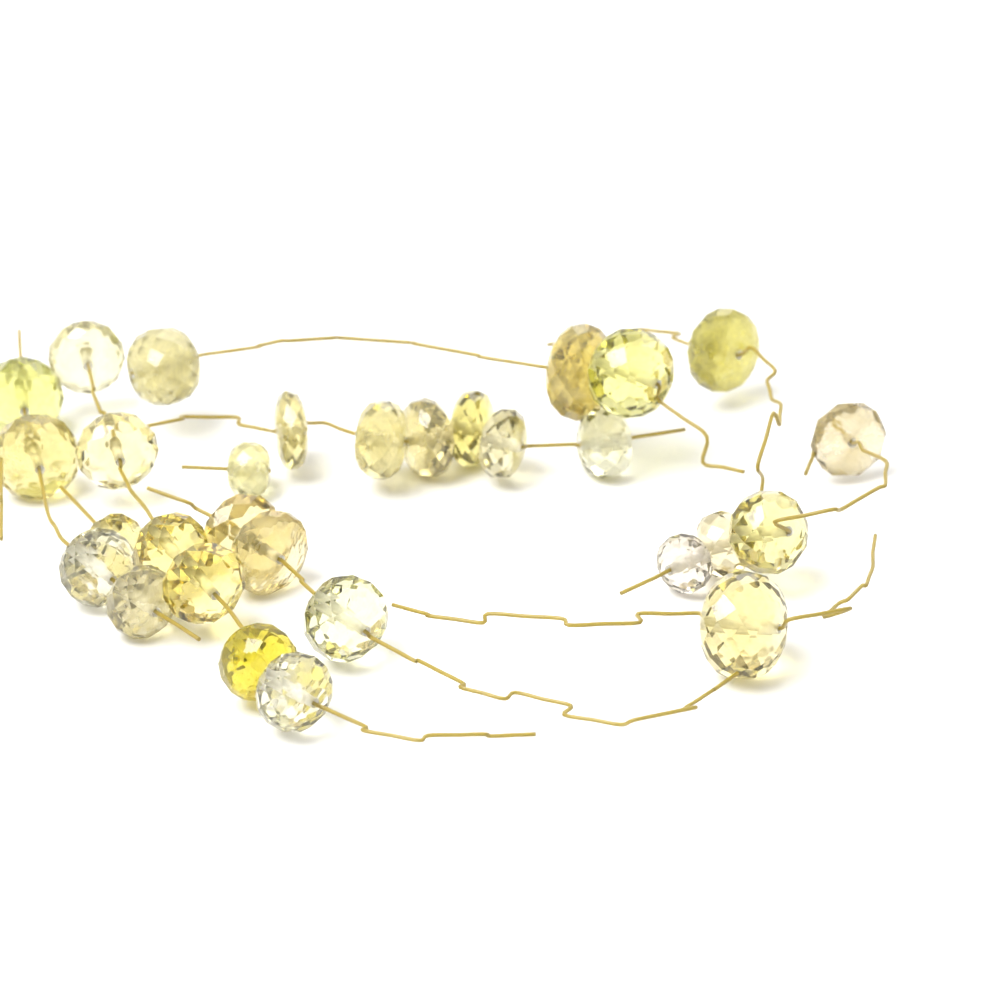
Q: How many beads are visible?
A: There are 30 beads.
